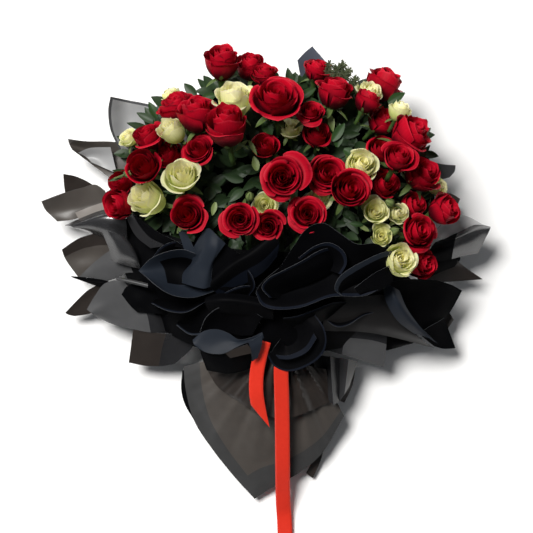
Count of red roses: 37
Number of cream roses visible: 17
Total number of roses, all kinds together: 54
